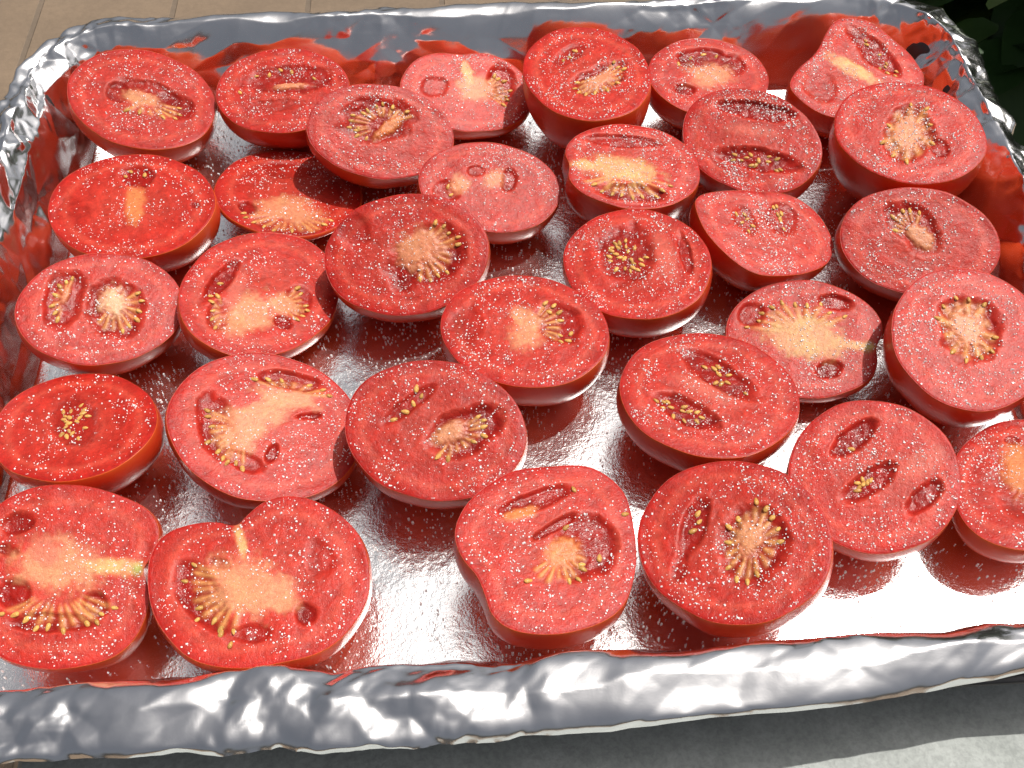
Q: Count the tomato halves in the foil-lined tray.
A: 32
